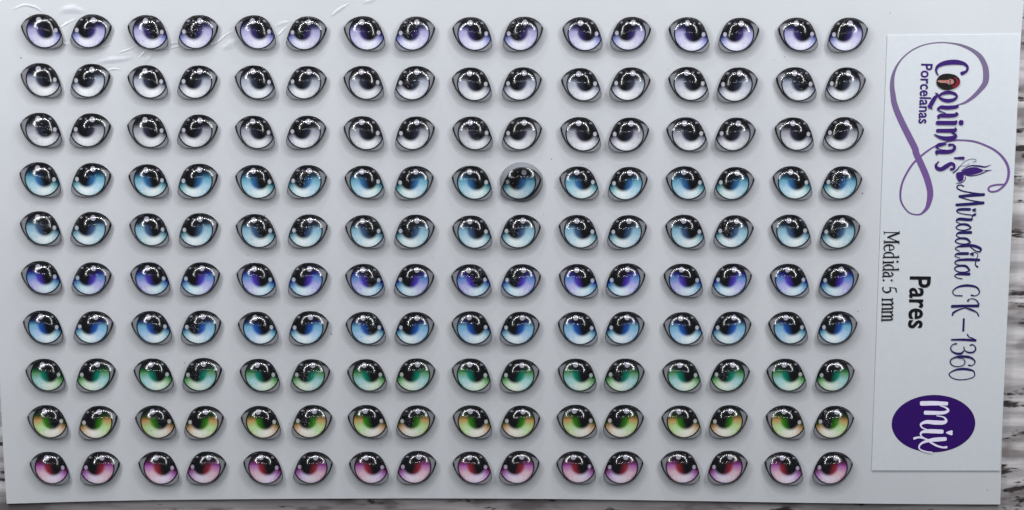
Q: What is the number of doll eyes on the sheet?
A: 160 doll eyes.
